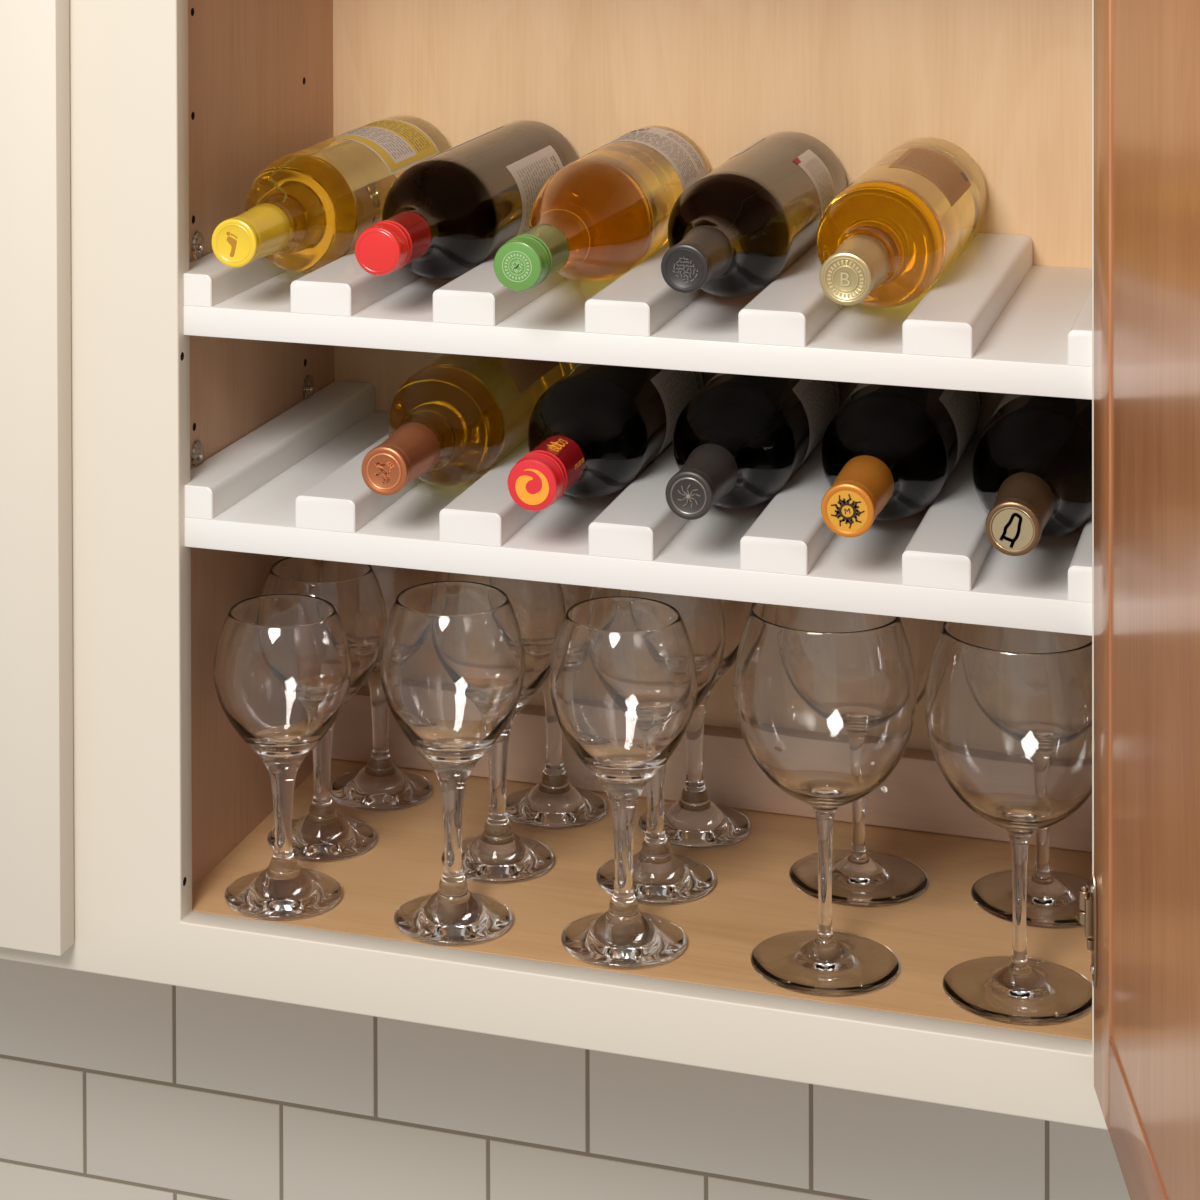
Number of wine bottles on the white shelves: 10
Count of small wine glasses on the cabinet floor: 9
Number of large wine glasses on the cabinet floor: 4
